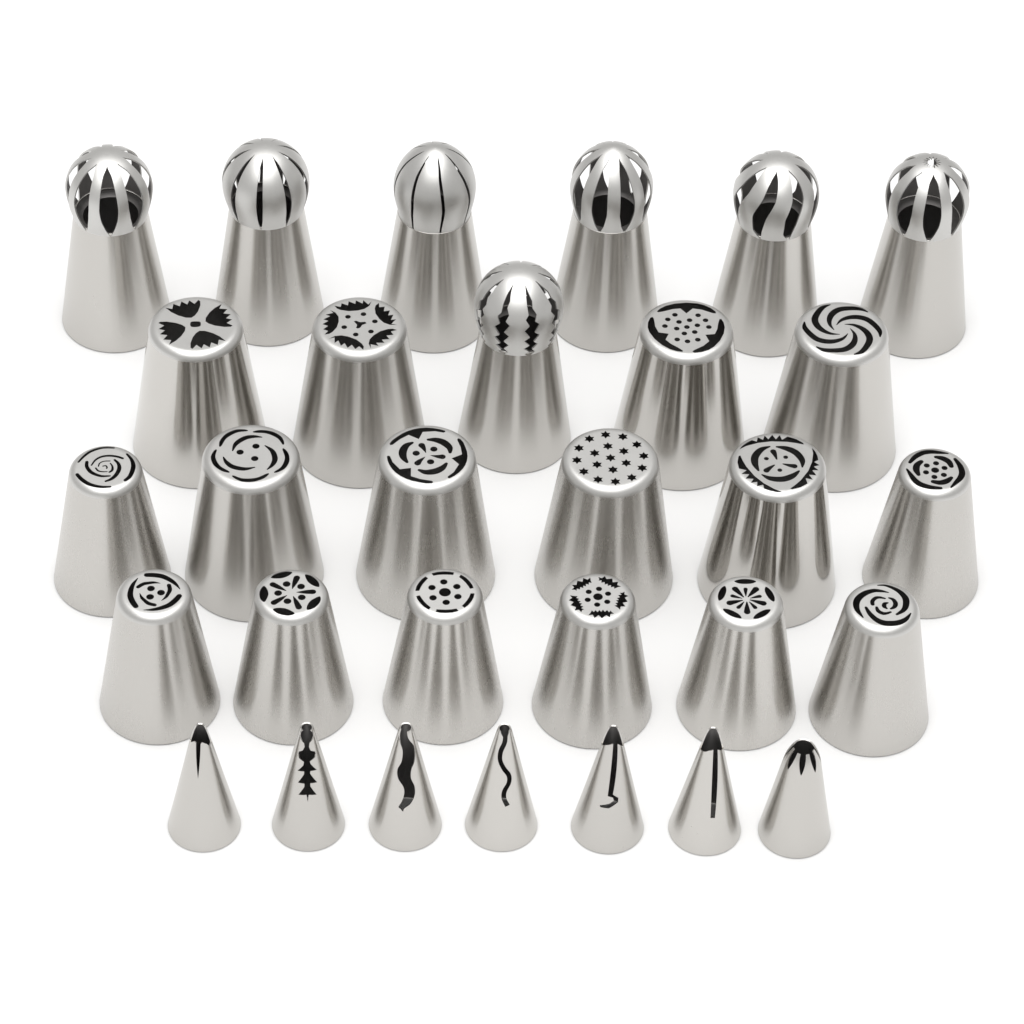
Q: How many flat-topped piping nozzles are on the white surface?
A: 16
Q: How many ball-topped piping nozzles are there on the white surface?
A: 7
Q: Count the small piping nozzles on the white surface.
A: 7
